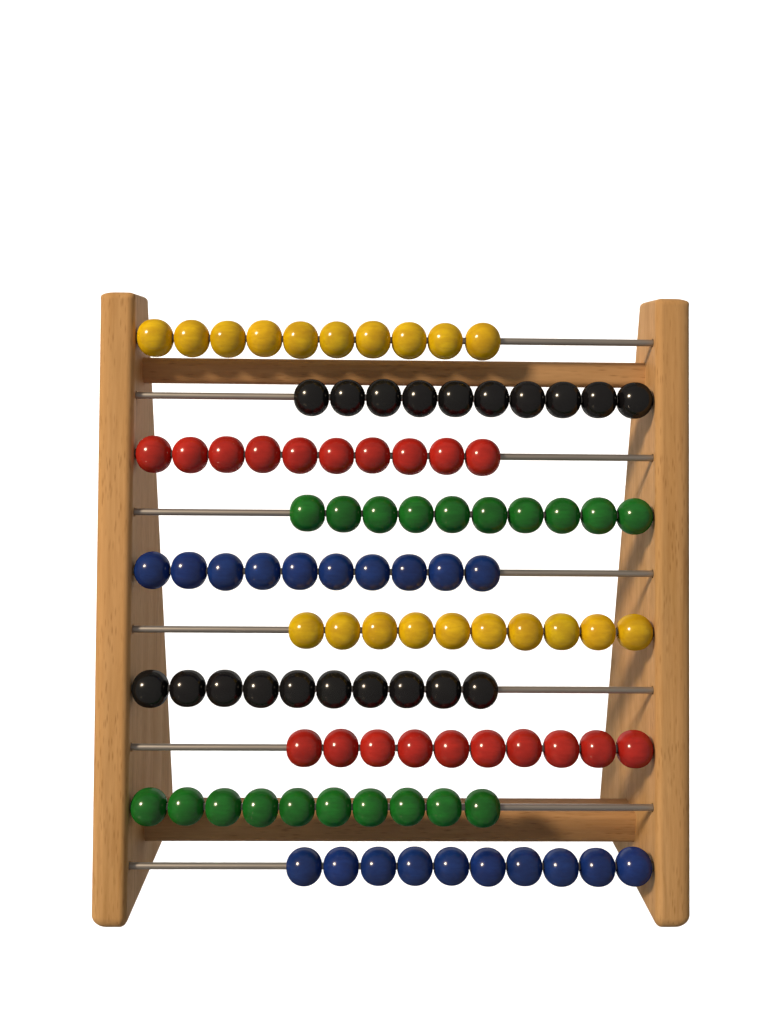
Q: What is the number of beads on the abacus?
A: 100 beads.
